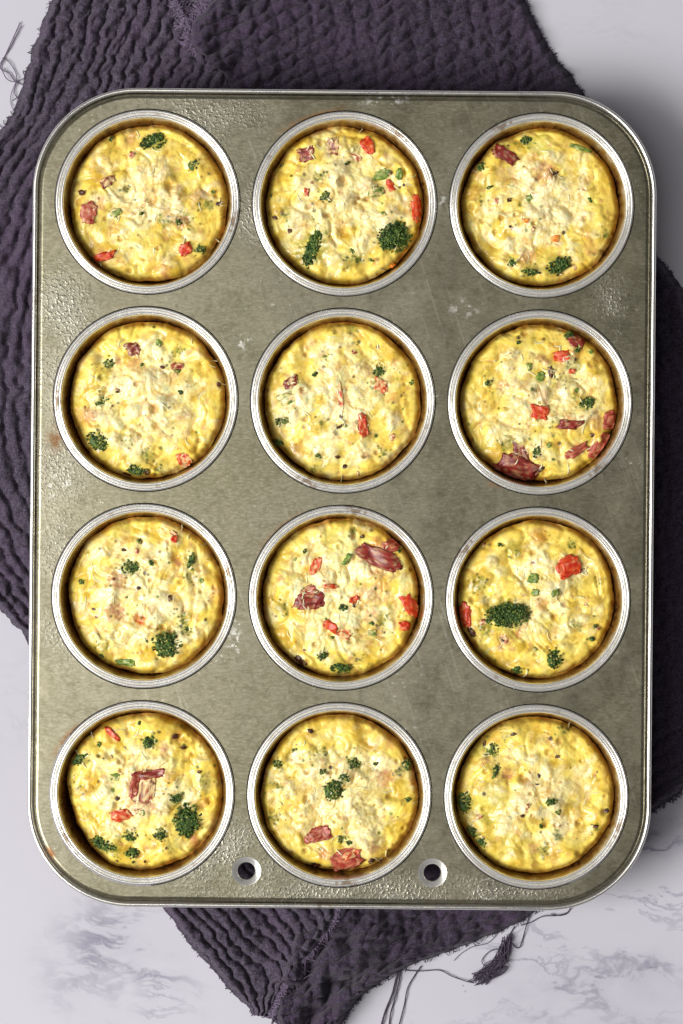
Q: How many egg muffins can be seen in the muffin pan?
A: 12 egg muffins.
